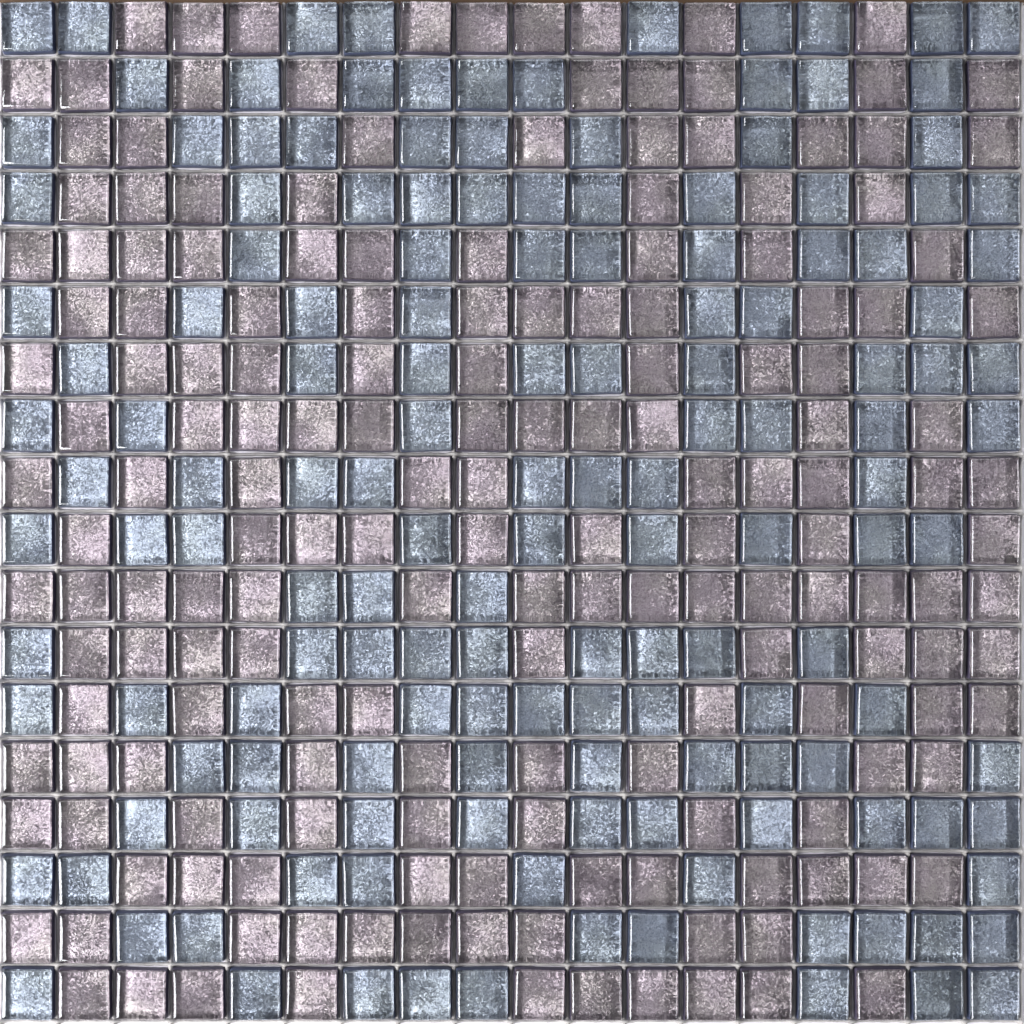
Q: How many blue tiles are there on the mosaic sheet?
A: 150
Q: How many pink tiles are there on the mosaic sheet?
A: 174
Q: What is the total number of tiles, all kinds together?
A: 324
